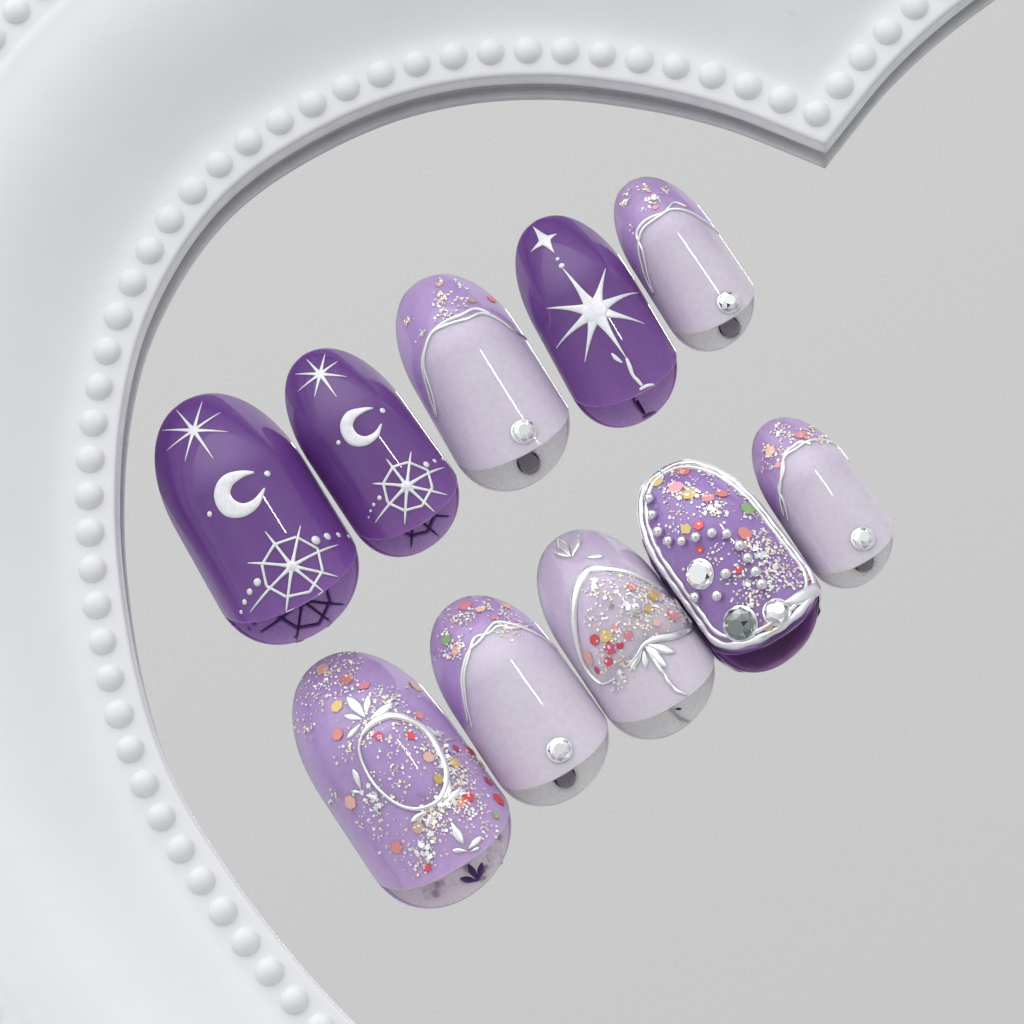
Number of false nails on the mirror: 10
